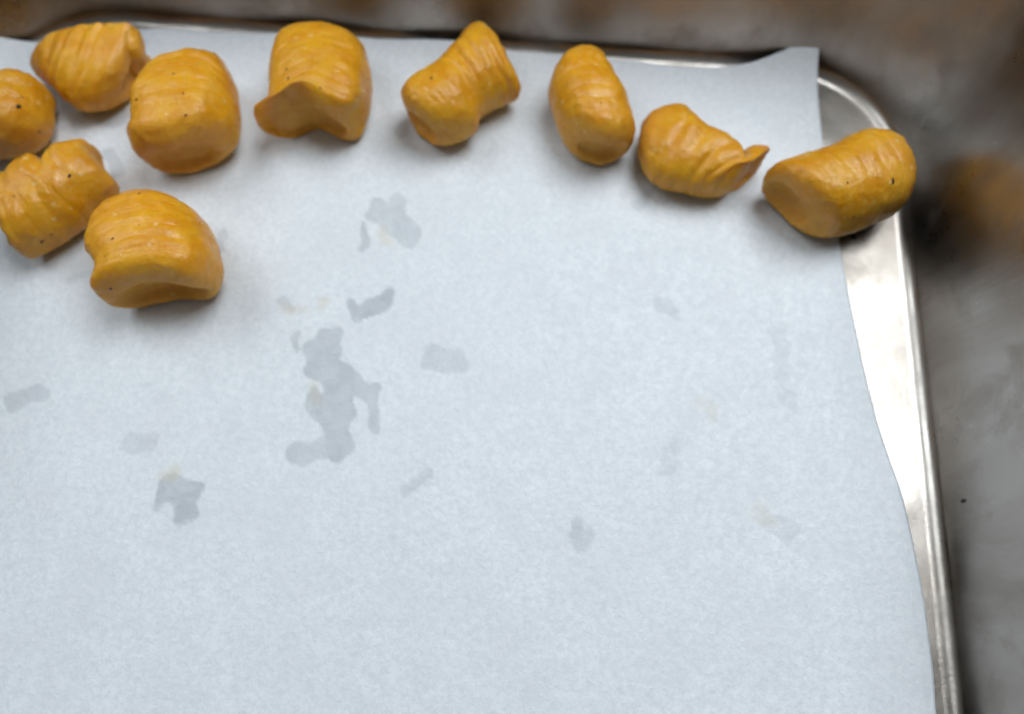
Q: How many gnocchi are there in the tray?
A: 10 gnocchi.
